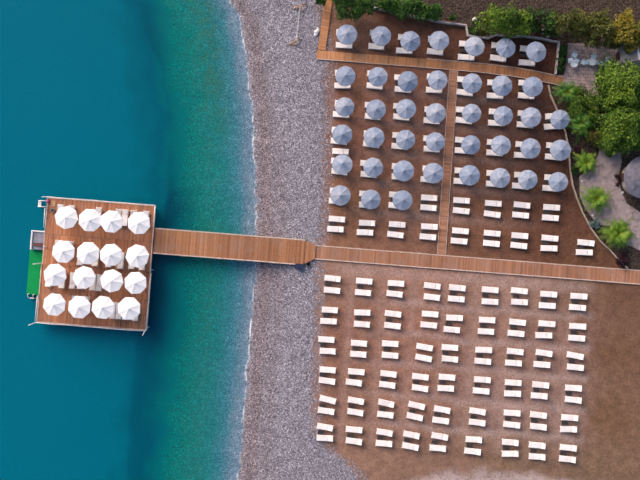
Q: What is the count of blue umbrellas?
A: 41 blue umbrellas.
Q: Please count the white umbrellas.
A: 16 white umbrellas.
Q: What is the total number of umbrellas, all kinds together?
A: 57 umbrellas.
